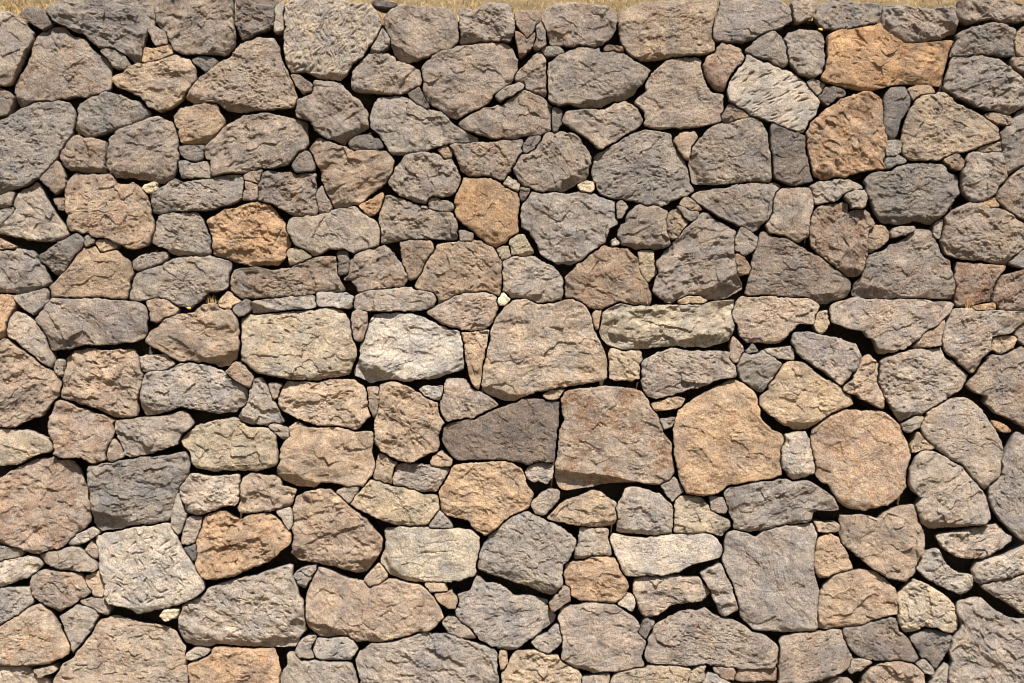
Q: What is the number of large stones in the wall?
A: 180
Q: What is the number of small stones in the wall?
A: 145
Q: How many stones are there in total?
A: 325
